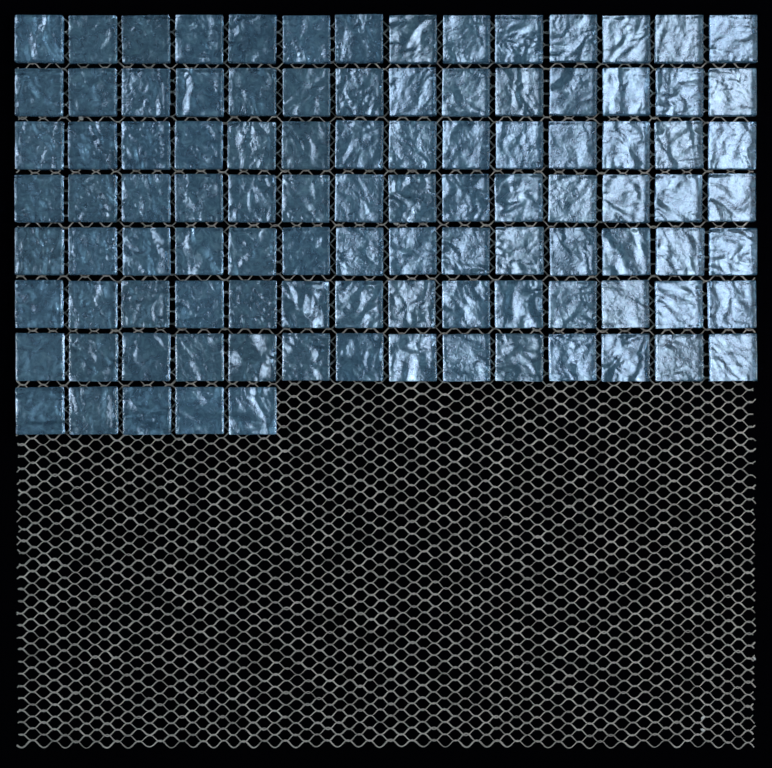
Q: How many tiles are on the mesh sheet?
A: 103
